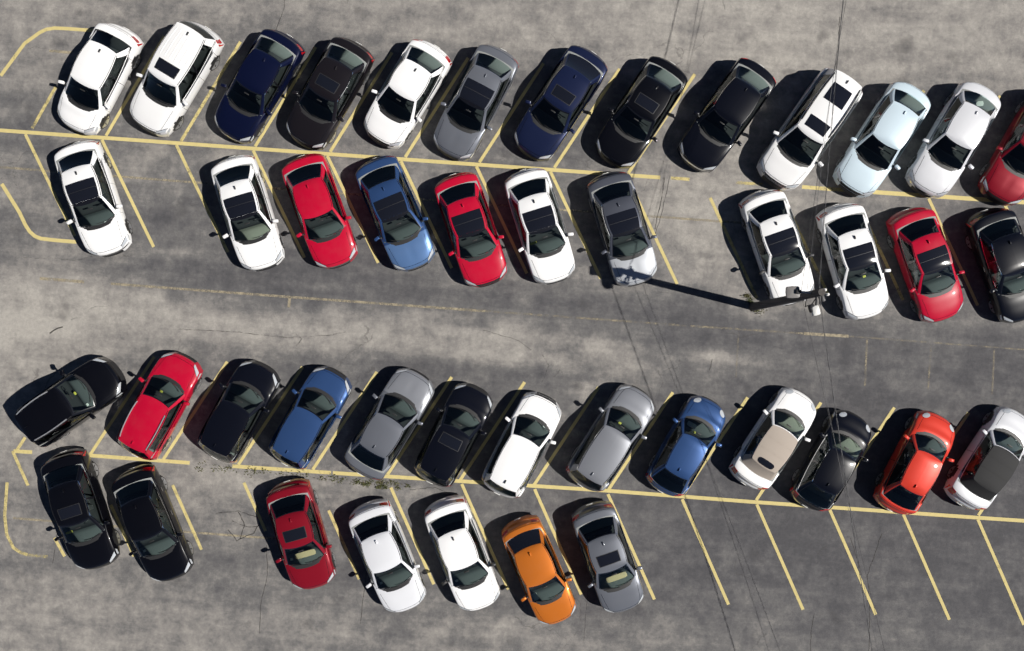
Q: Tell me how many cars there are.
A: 44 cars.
